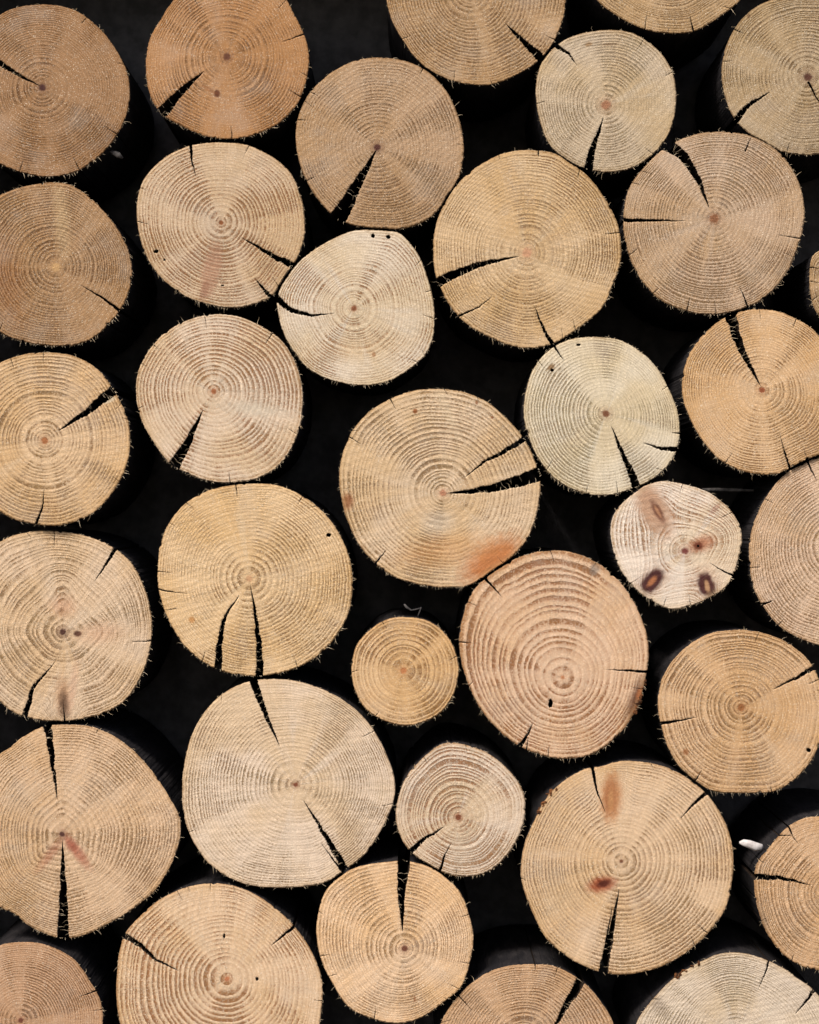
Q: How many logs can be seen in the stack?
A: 35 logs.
